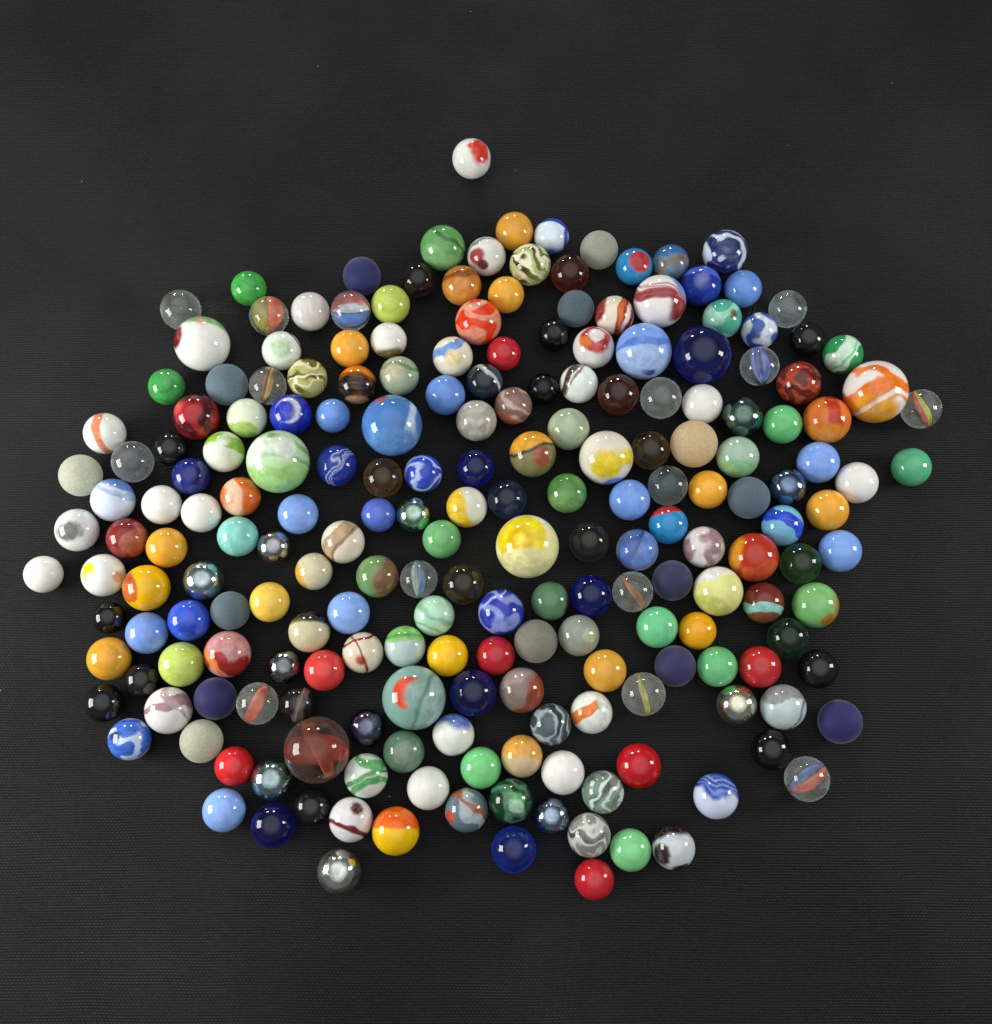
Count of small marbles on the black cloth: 200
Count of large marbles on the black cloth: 11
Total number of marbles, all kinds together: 211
